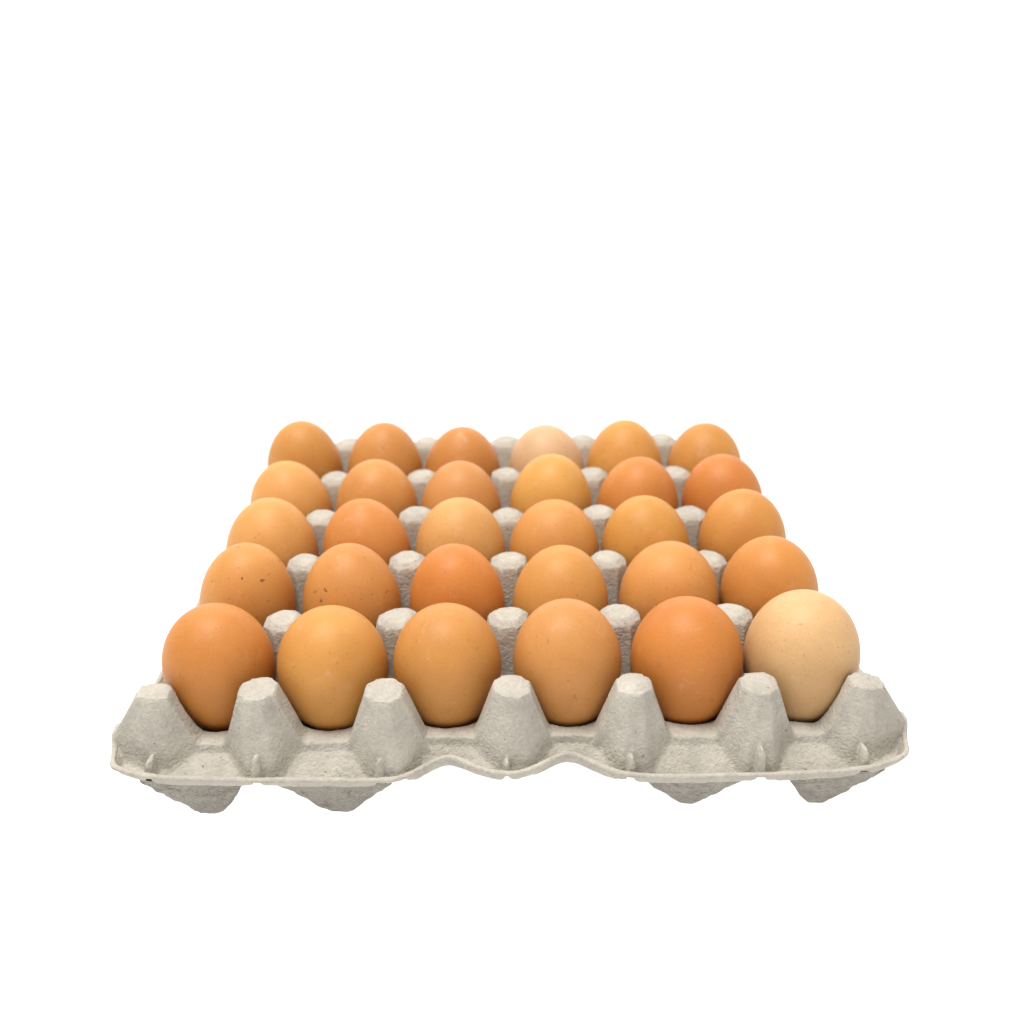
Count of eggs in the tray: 30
